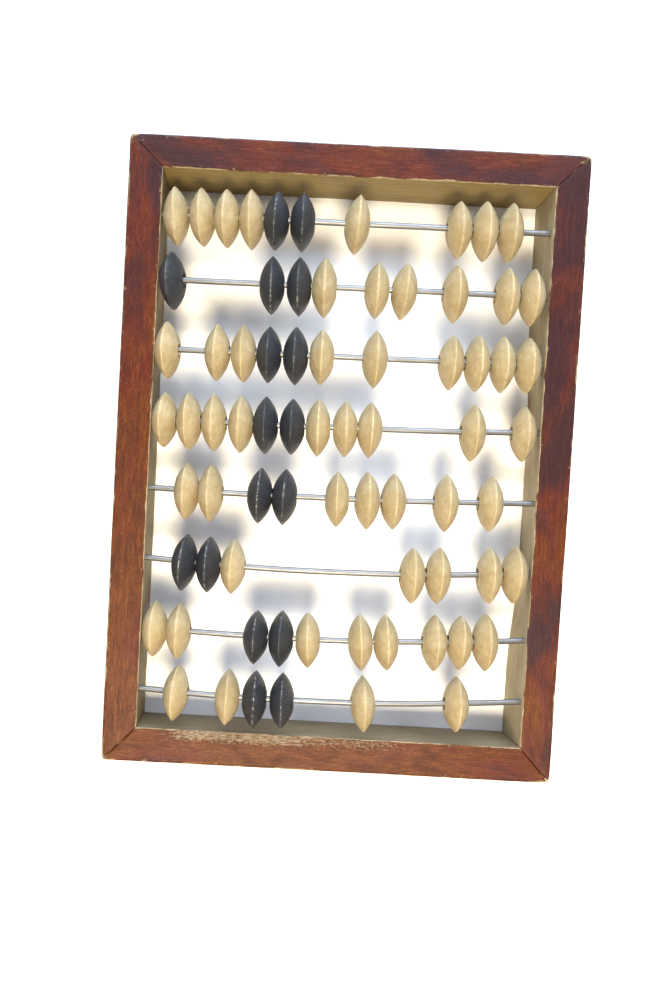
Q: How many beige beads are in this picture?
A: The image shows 56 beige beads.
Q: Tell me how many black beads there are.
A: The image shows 17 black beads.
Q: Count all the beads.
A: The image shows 73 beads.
